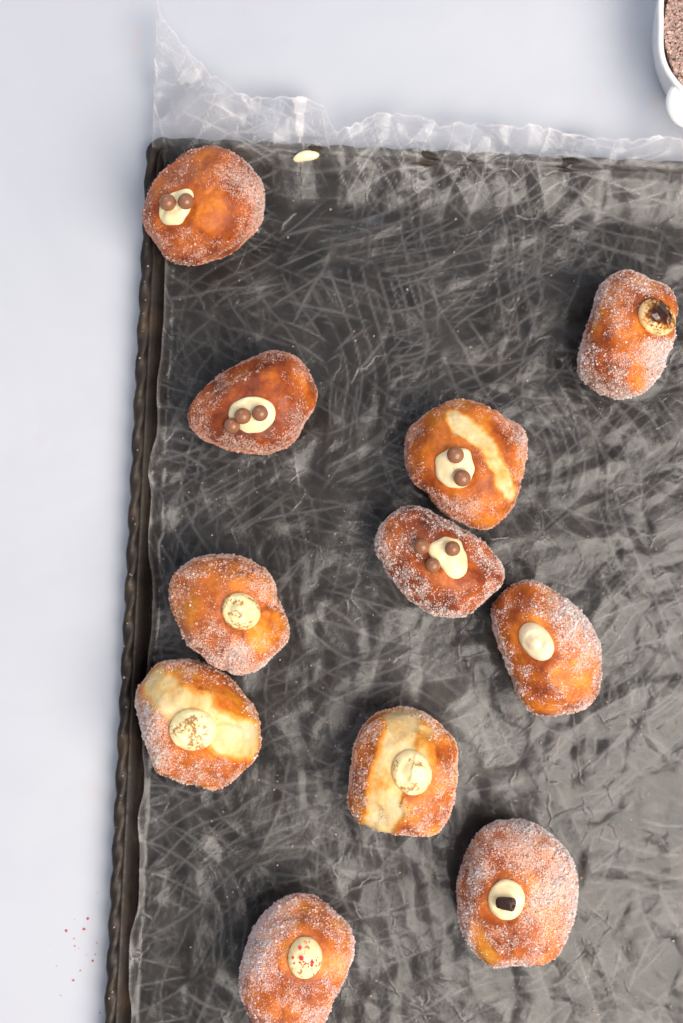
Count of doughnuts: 11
